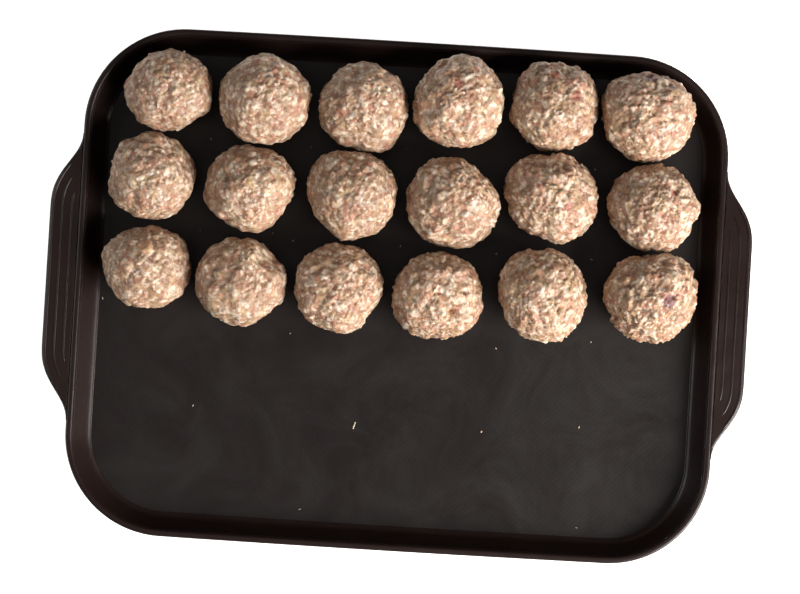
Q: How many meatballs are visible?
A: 18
